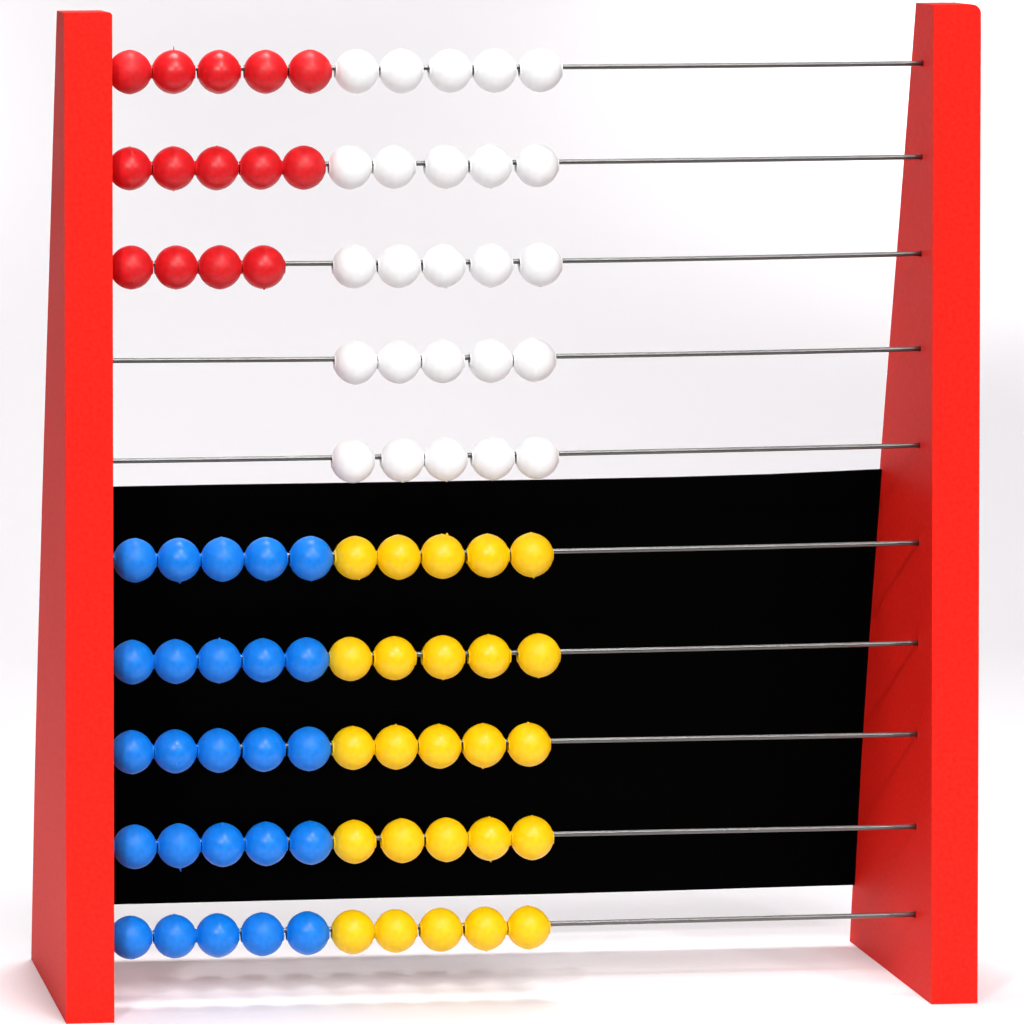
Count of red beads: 14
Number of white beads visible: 25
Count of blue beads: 25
